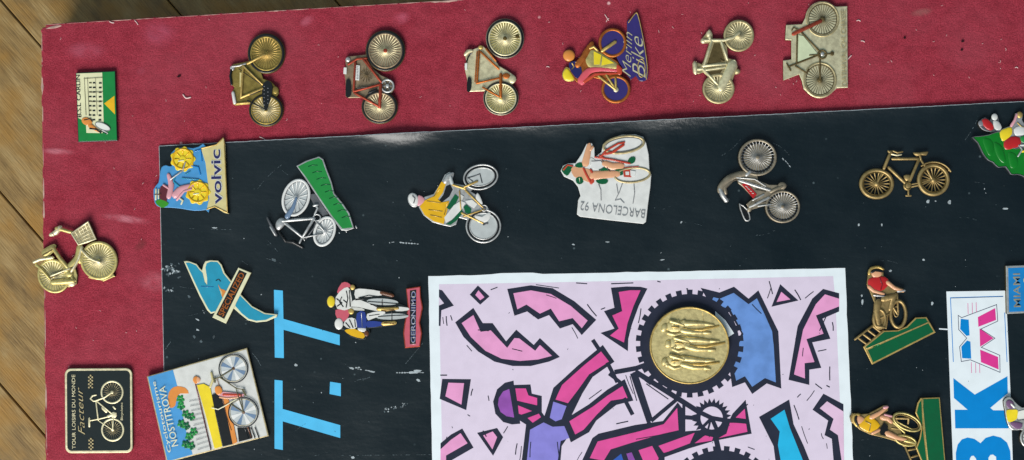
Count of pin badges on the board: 24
